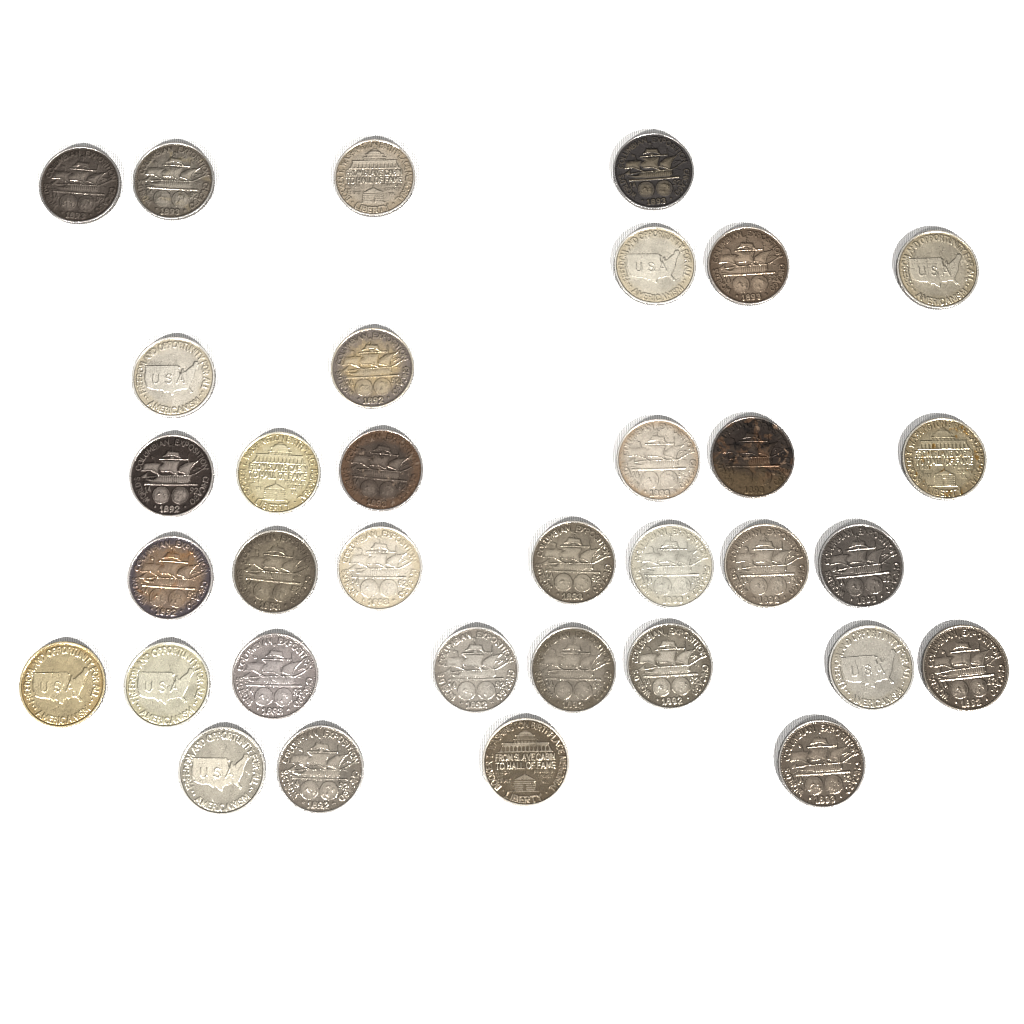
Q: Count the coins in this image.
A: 34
